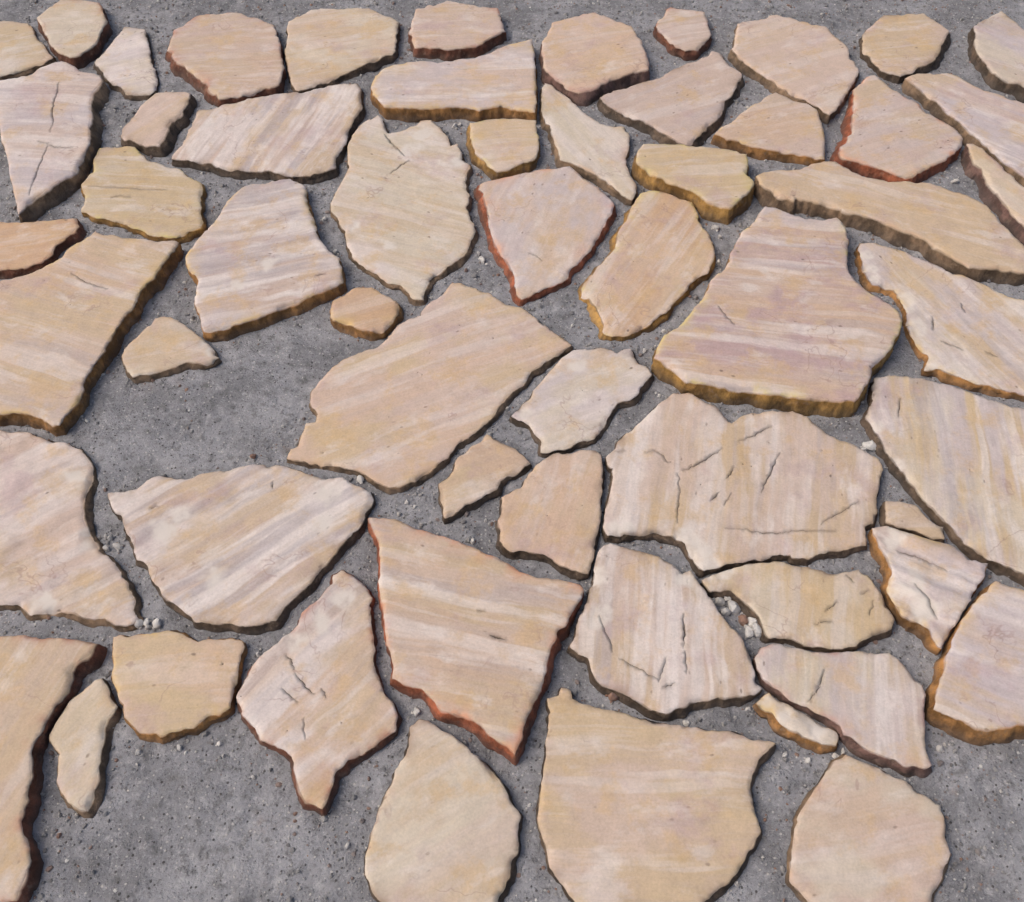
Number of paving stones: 58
